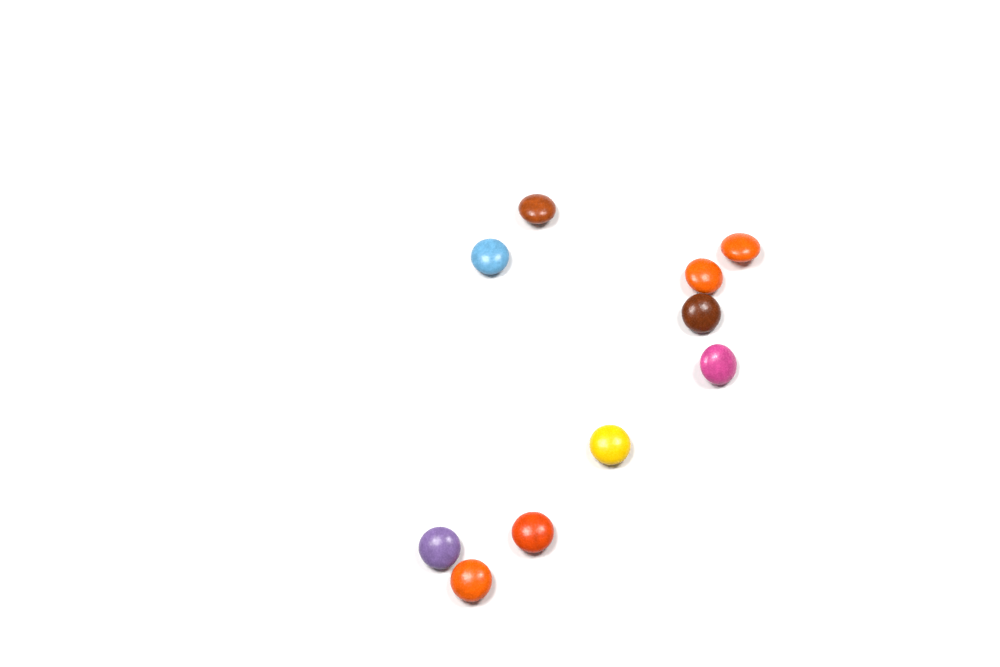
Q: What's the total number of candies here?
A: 10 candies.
